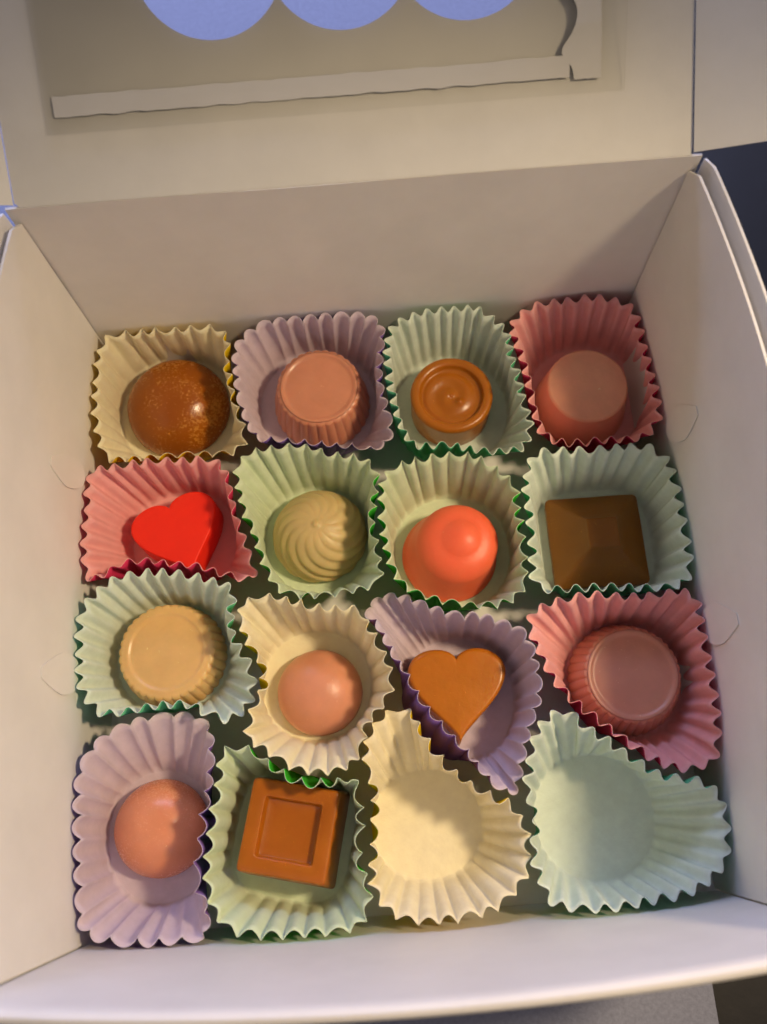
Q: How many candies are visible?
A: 14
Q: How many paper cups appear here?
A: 16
